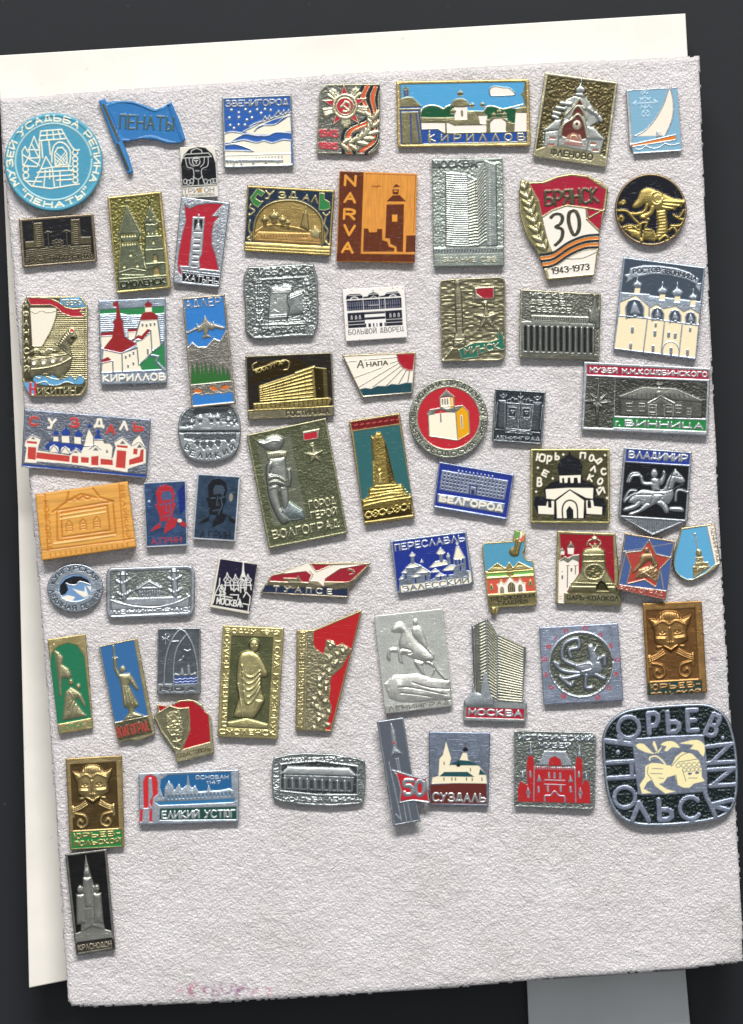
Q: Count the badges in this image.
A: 66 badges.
